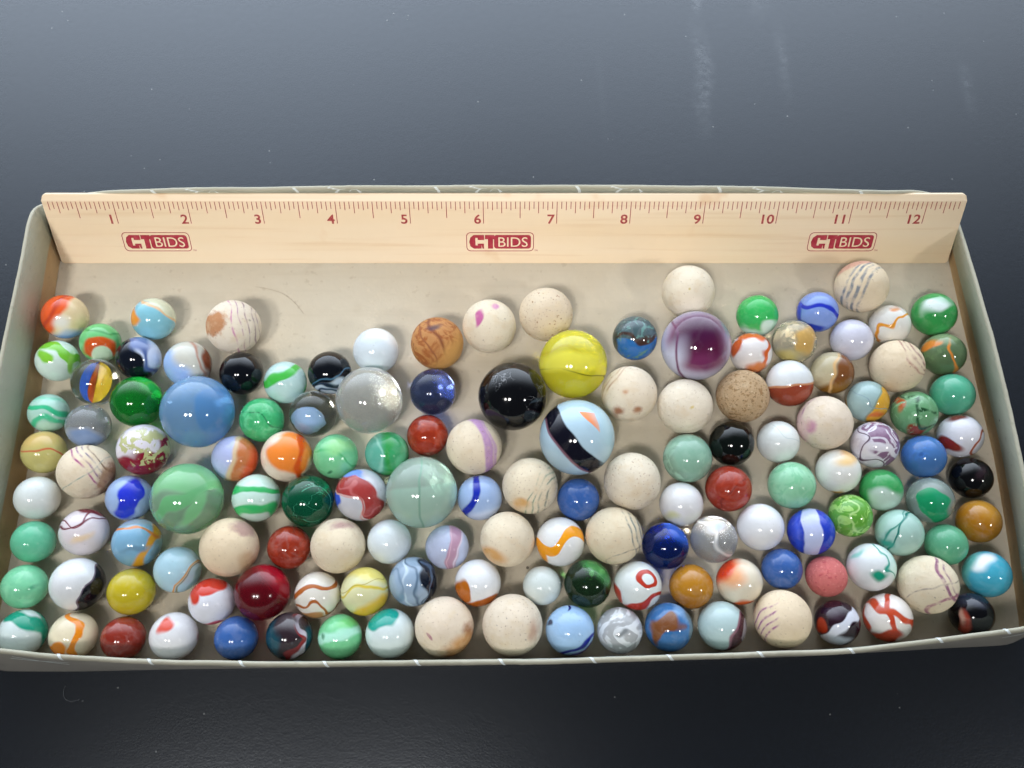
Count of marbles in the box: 138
